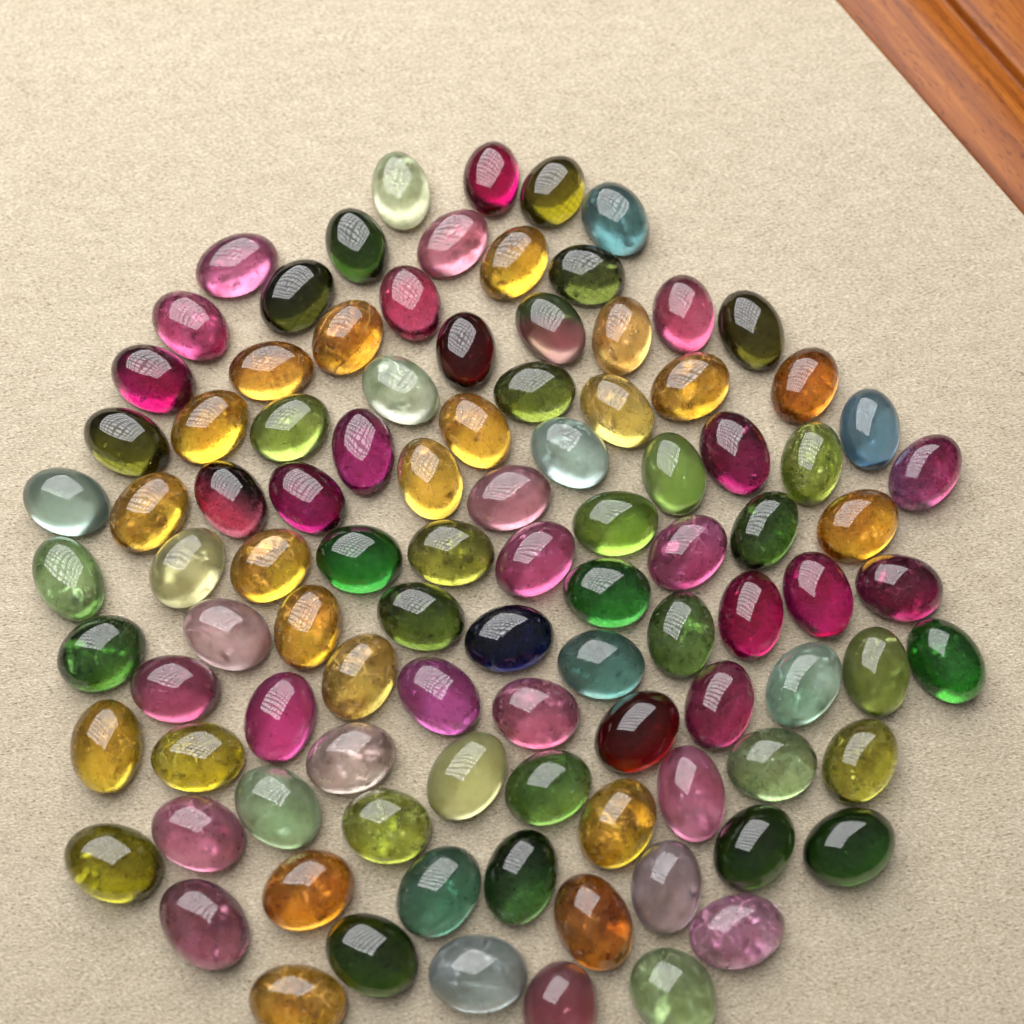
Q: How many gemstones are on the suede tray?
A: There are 100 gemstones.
